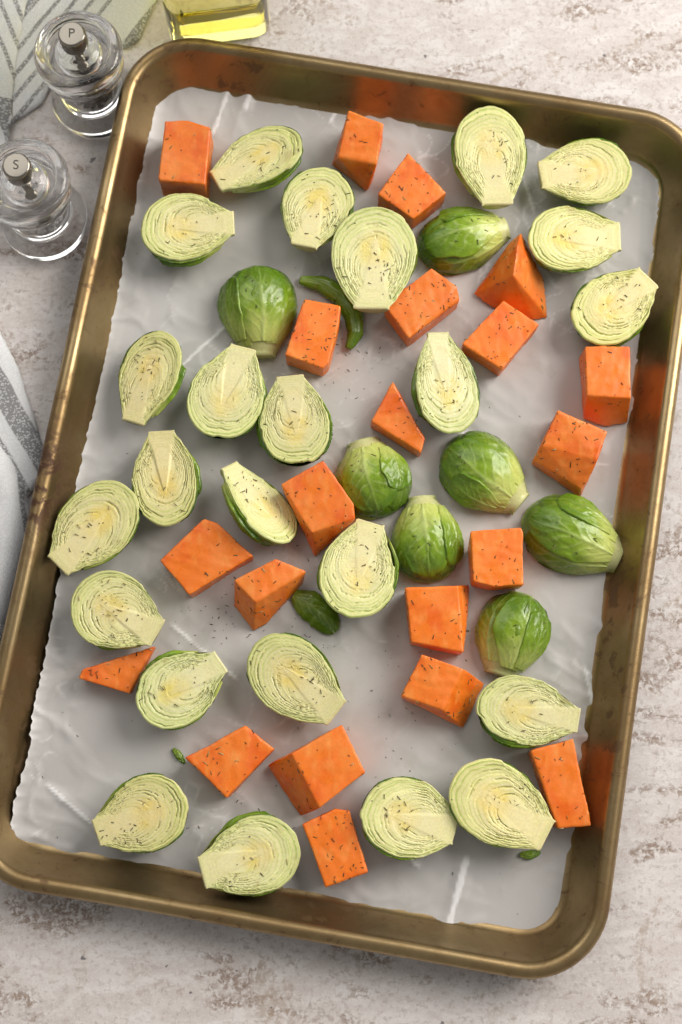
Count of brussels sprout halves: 31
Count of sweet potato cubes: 21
